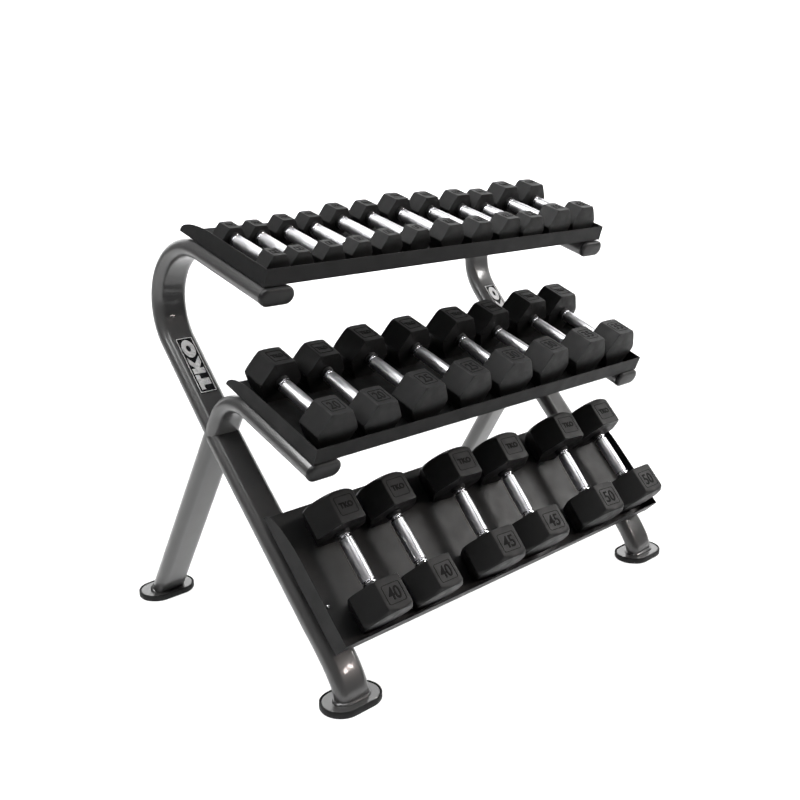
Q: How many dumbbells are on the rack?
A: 26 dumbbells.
